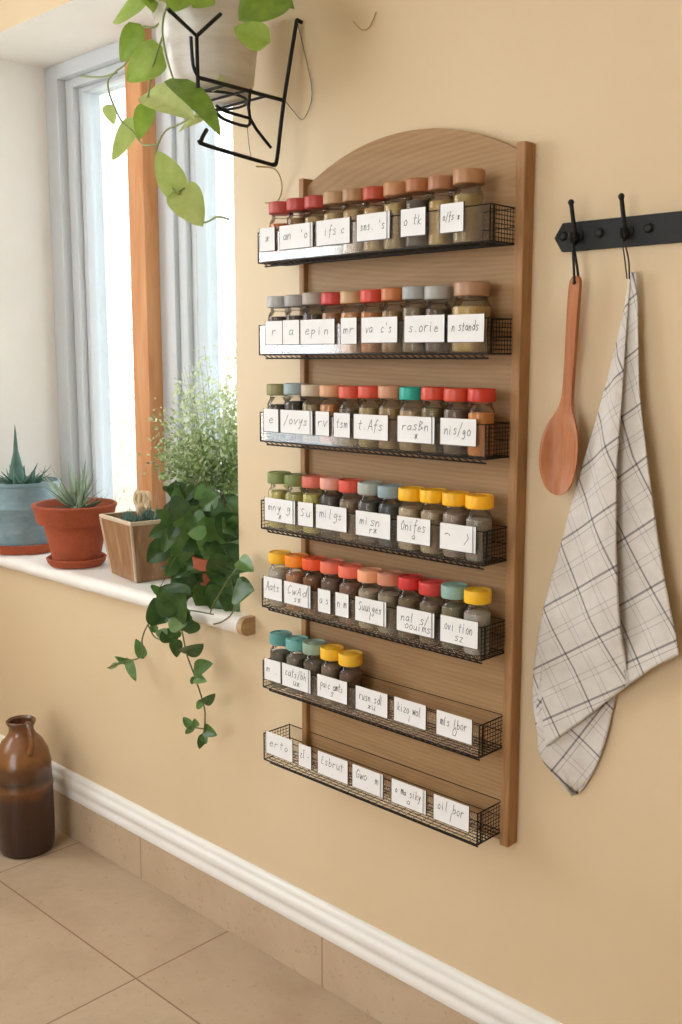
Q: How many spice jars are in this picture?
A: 58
